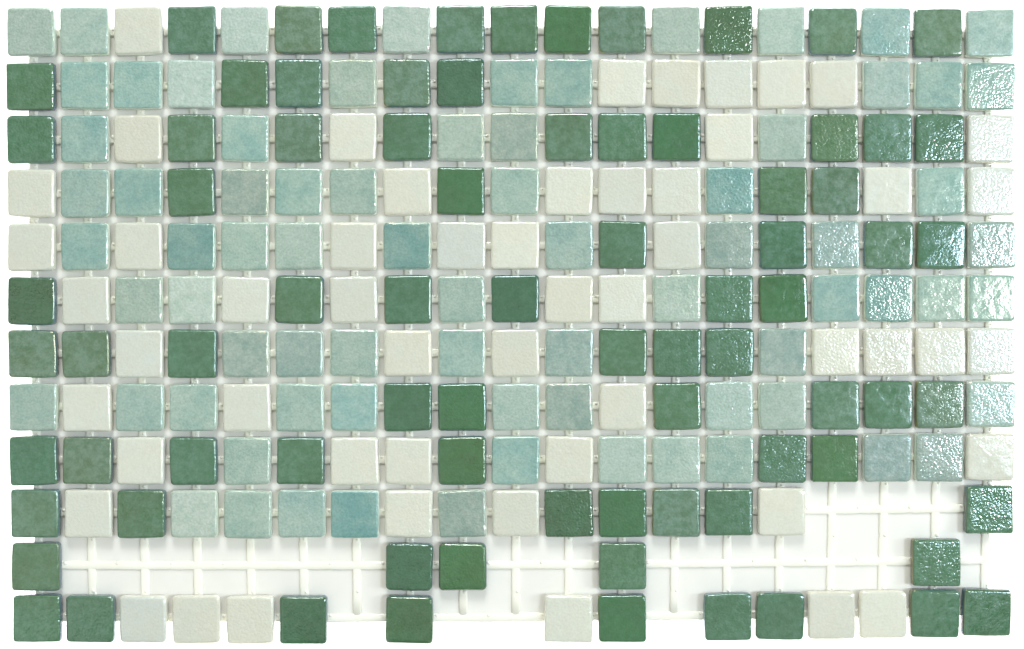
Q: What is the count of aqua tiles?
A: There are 75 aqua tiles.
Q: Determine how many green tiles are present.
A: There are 79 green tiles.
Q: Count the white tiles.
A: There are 53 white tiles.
